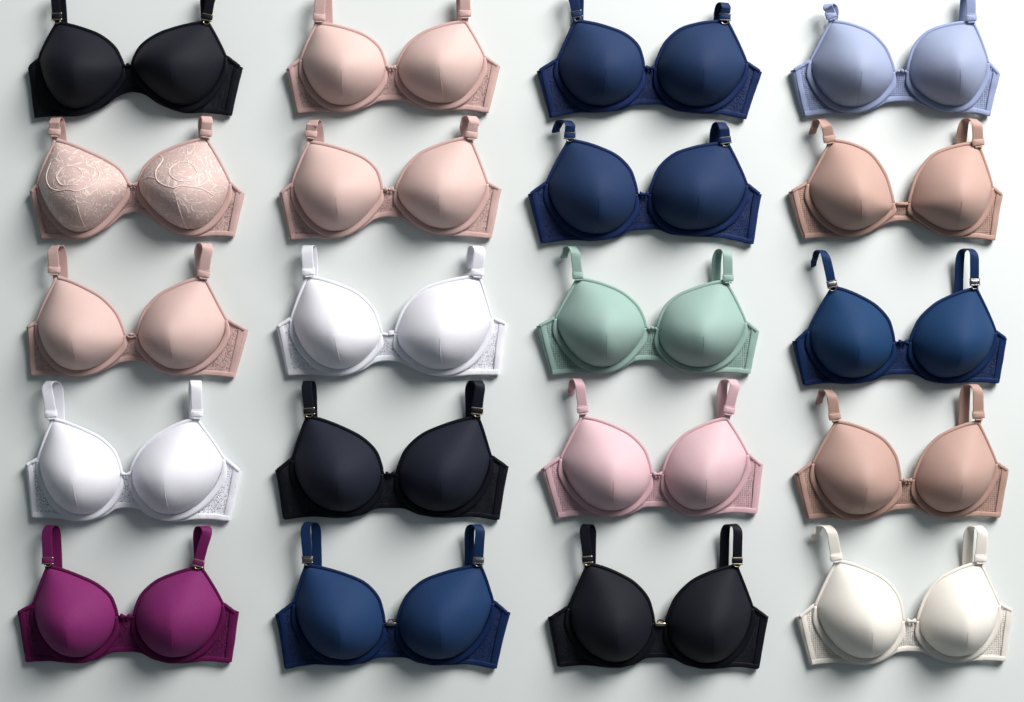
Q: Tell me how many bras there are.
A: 20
